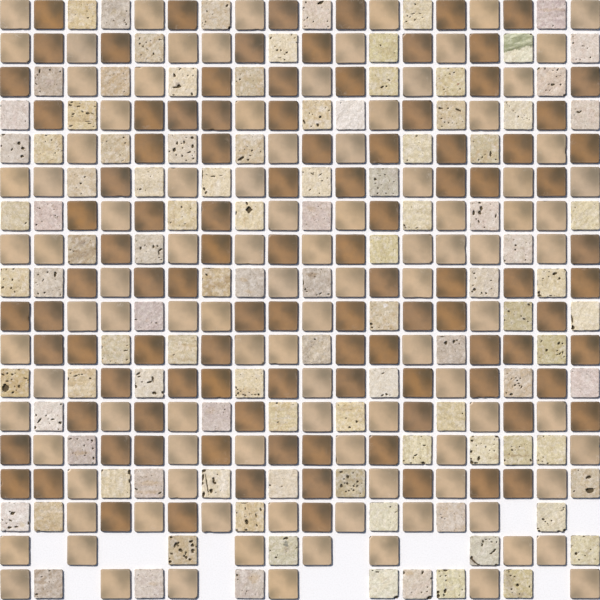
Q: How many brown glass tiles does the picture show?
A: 102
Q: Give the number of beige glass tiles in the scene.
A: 103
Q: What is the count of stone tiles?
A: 105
